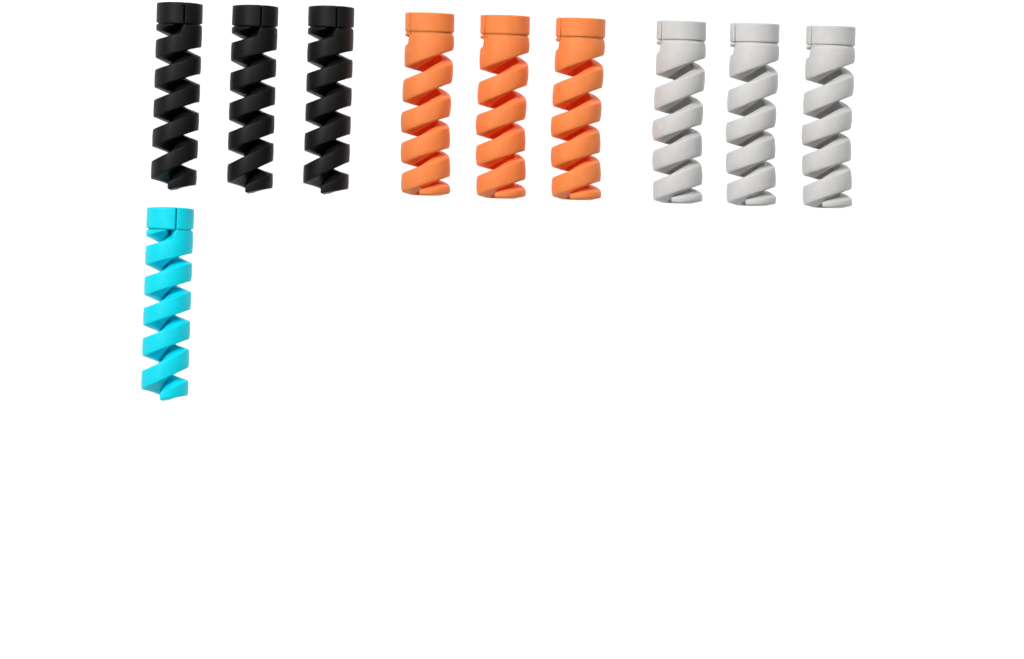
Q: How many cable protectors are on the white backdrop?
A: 10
